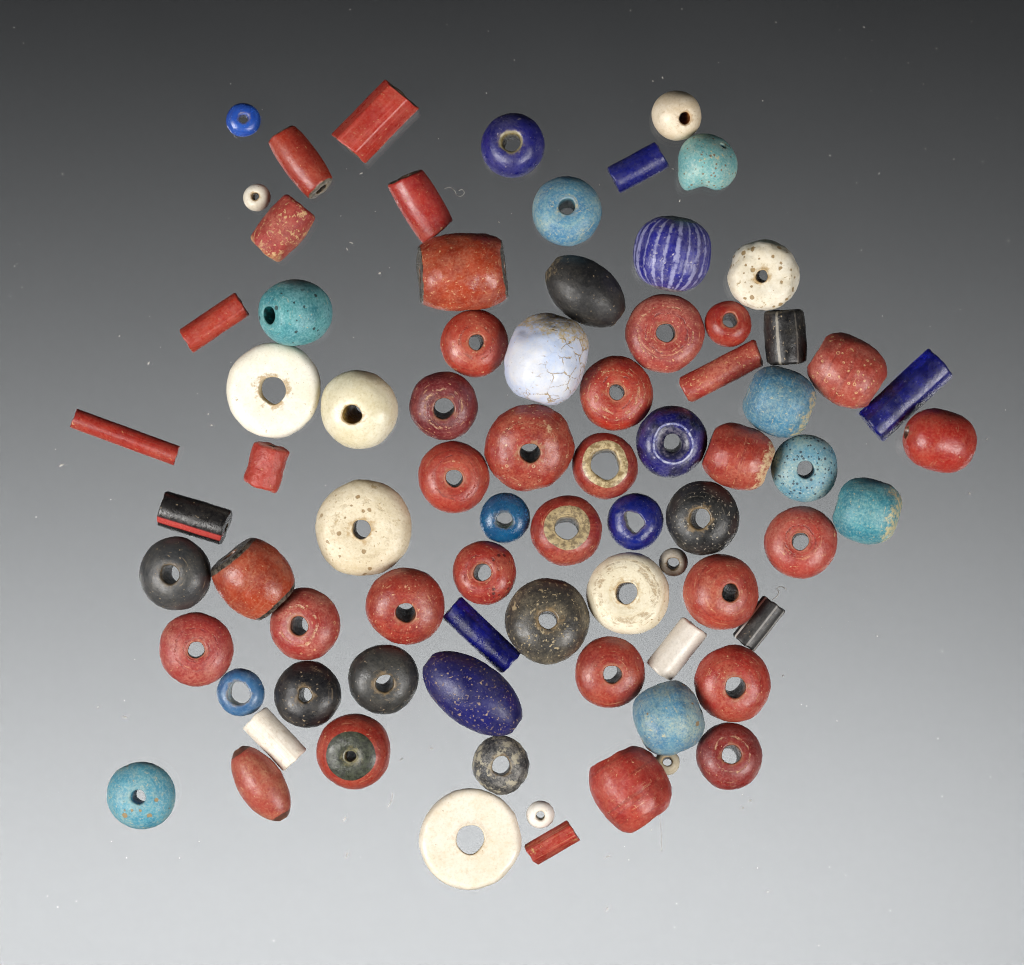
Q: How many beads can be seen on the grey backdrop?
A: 78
